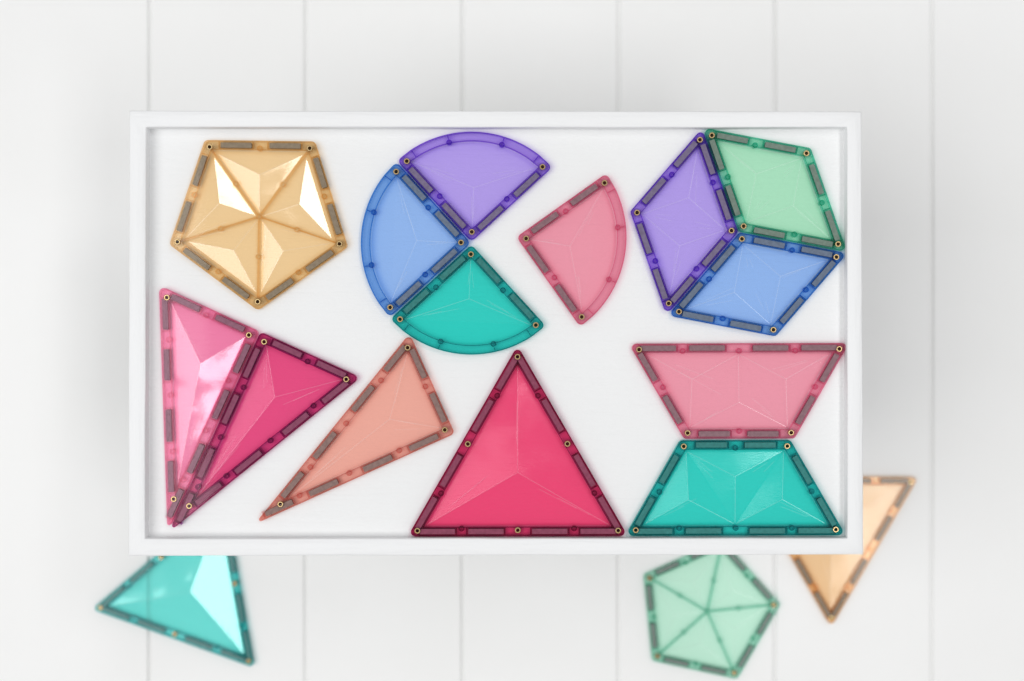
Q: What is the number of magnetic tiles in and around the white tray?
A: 17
